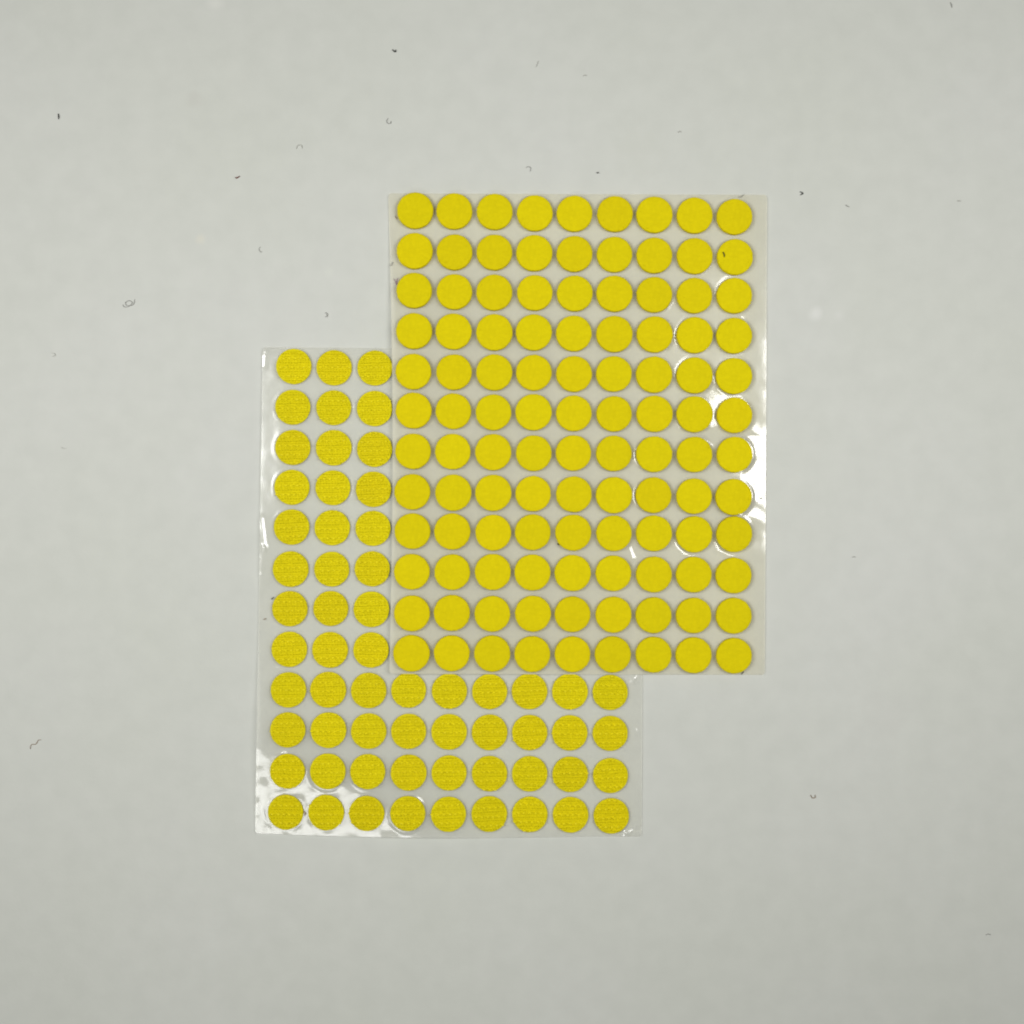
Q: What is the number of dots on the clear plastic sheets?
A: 168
